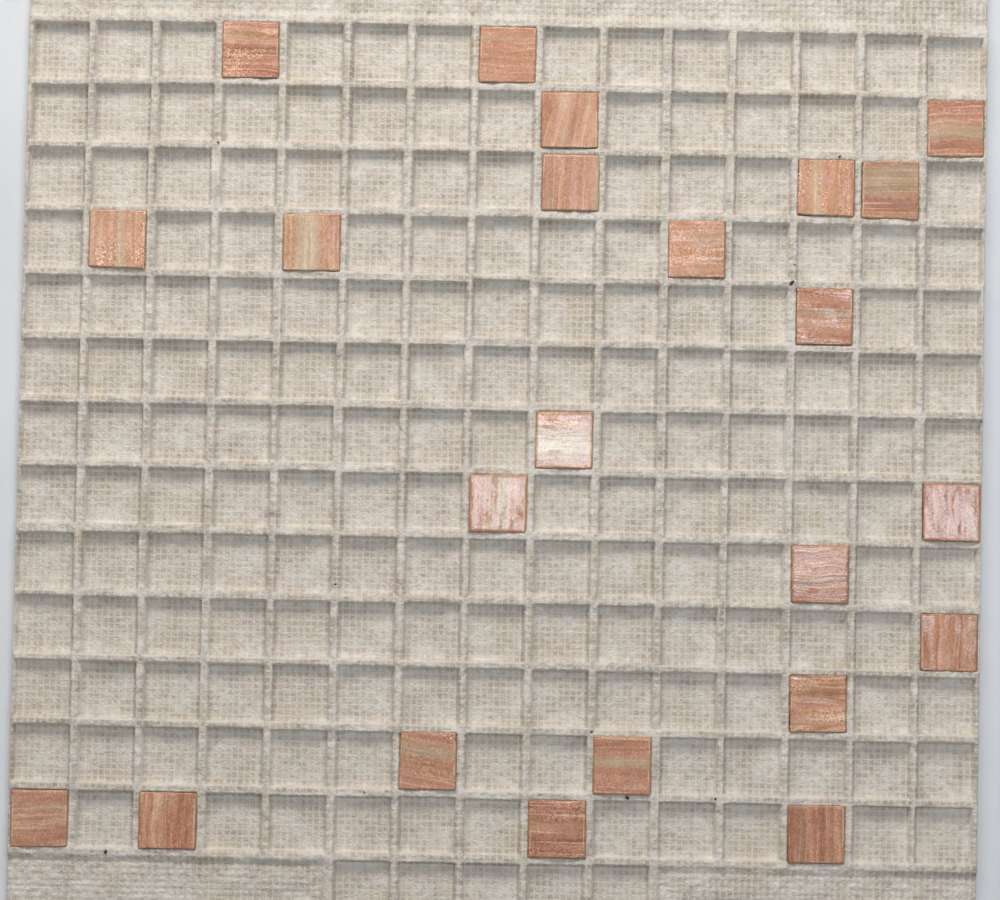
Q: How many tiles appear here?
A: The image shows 23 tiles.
